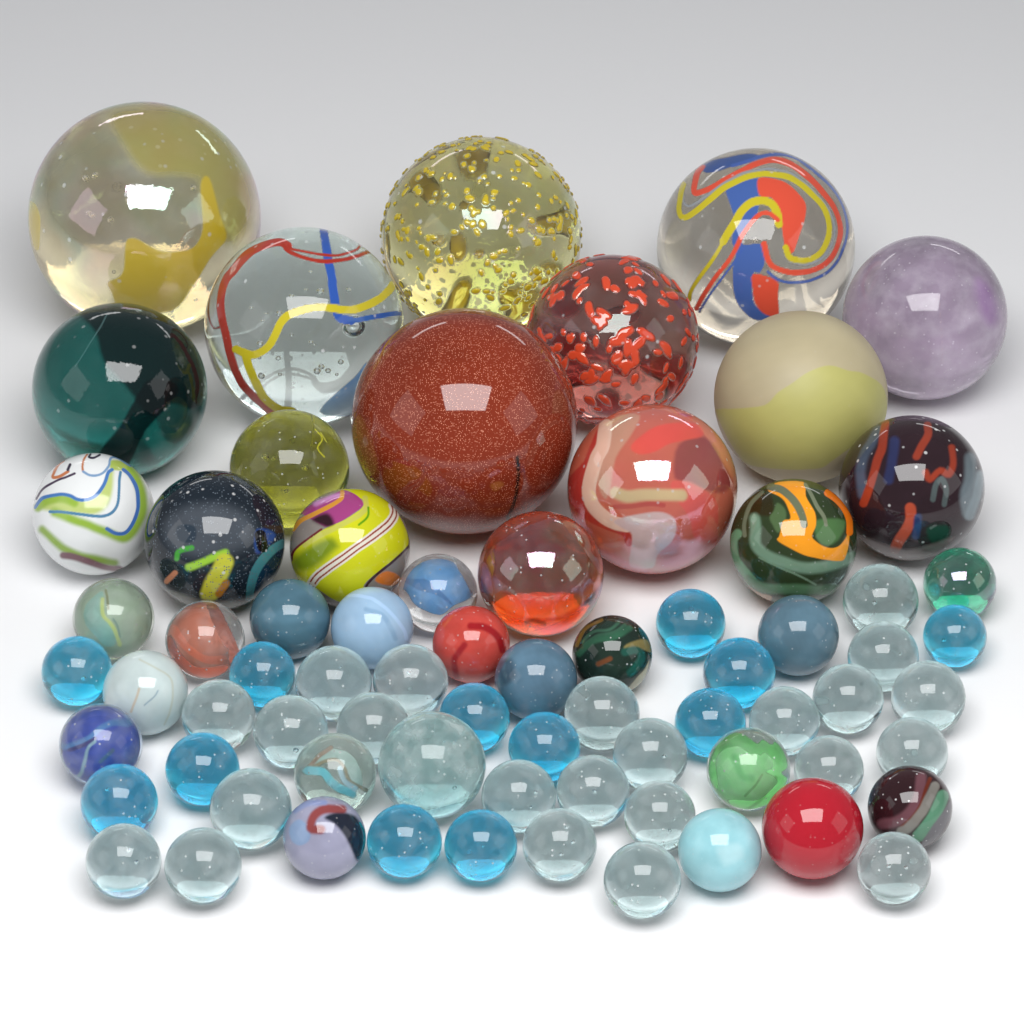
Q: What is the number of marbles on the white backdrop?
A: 71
